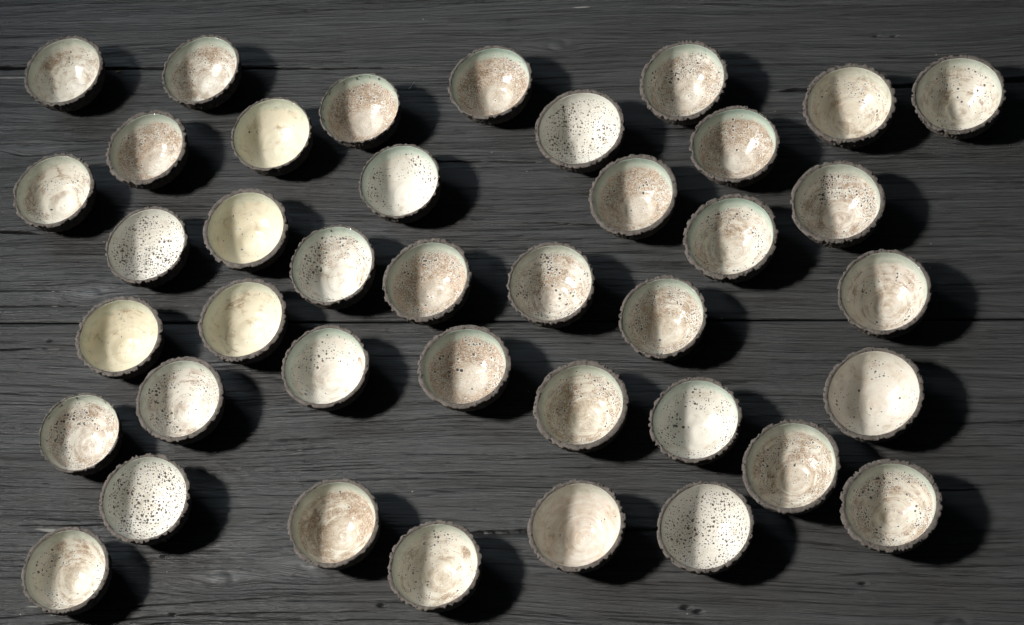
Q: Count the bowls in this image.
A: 40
